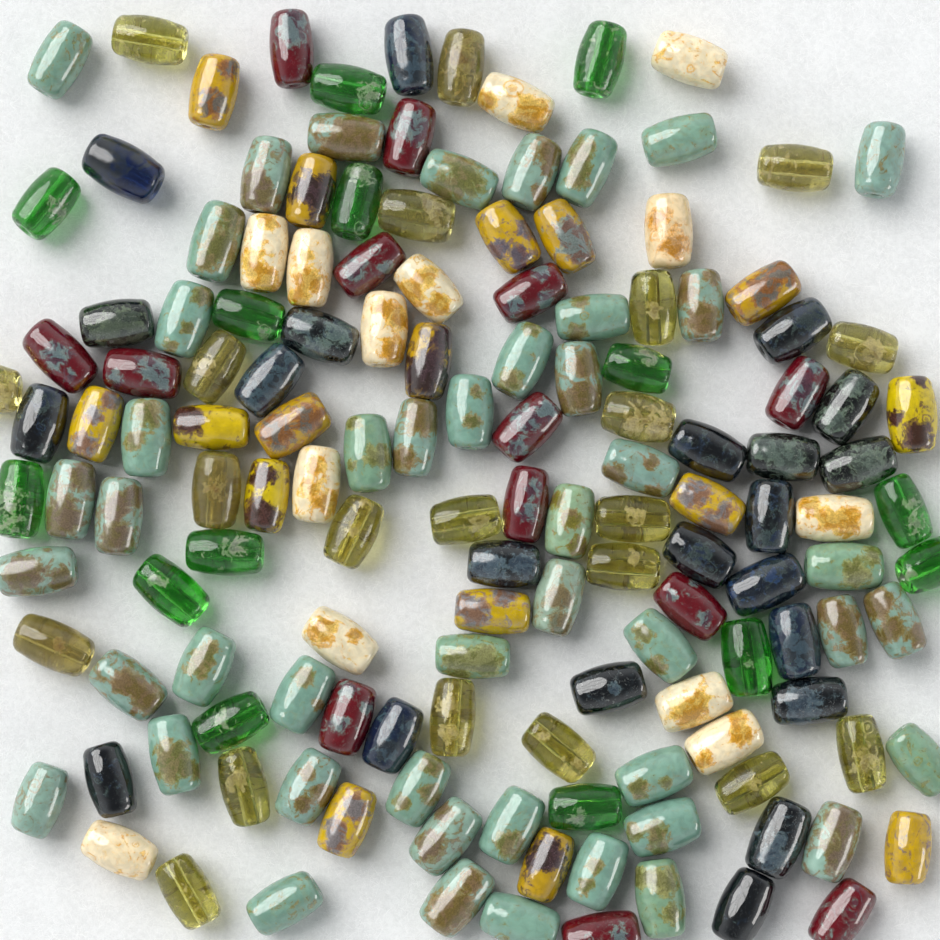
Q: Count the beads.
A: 146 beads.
